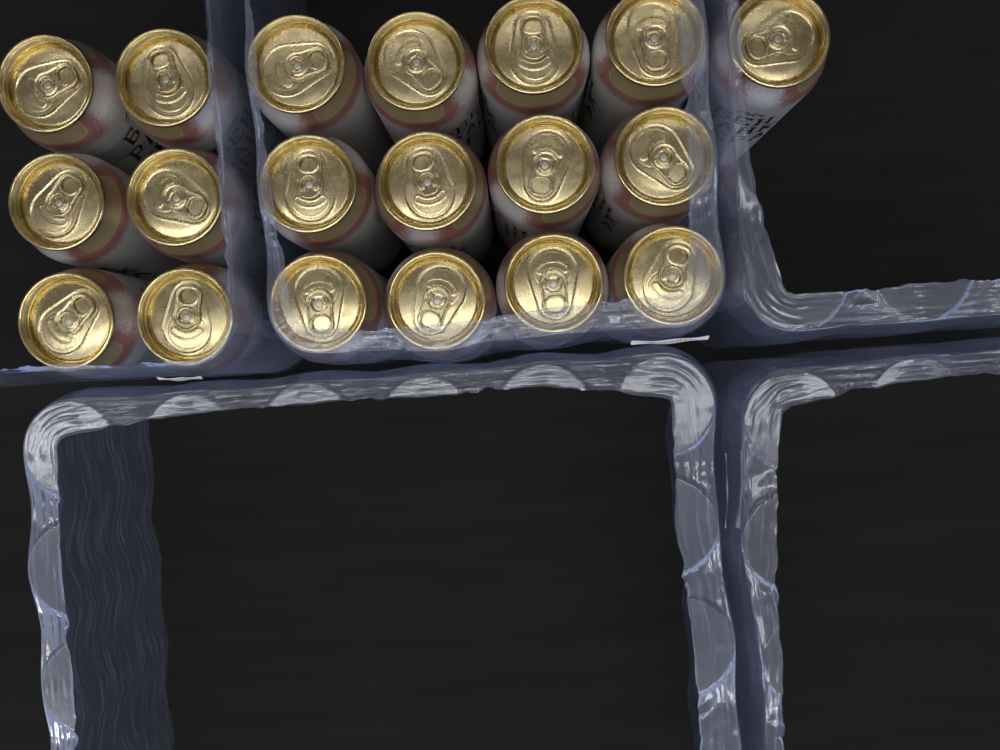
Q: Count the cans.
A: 19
